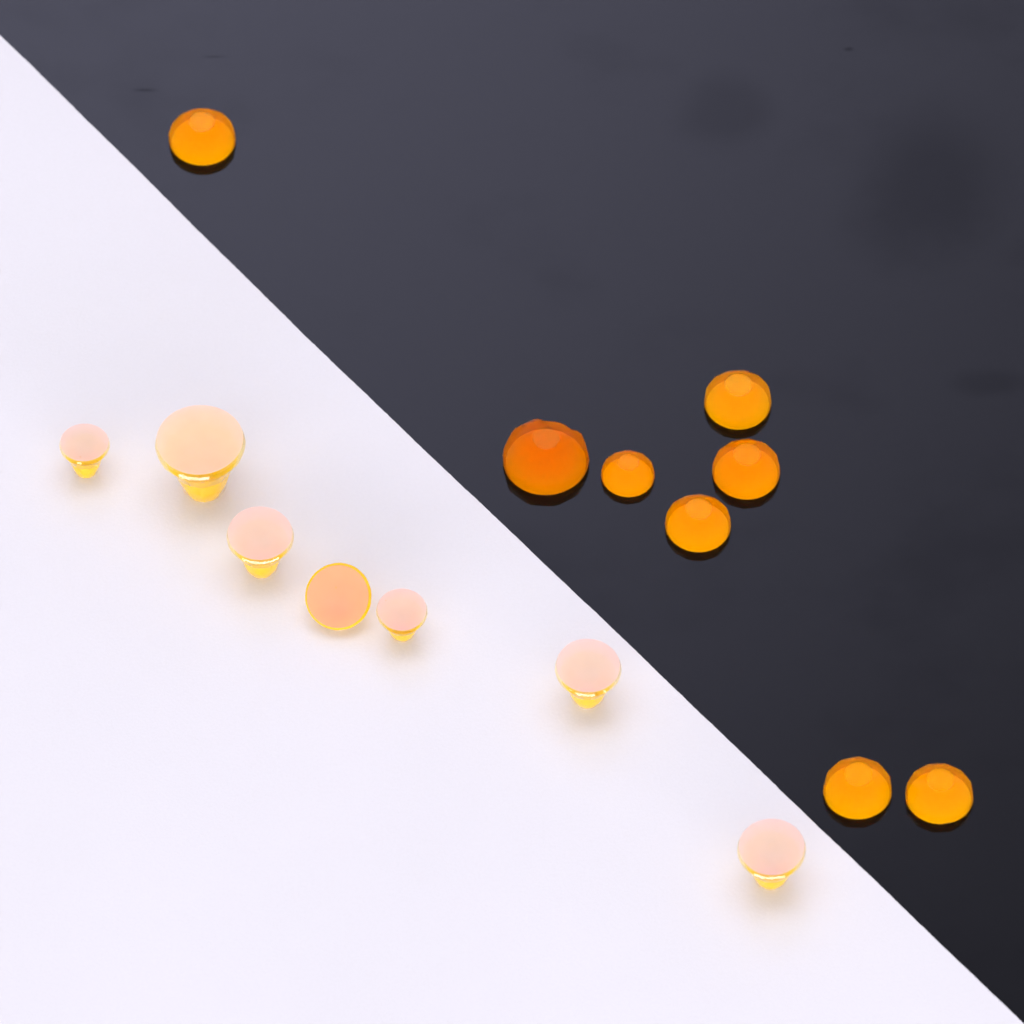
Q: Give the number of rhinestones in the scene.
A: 15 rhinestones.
